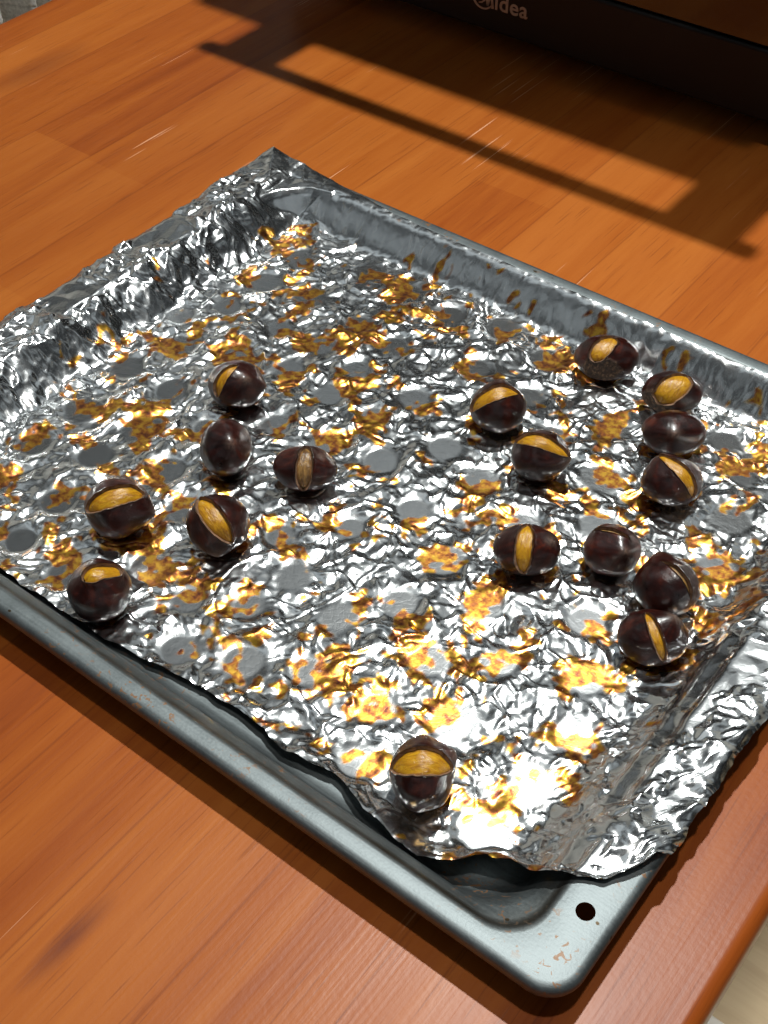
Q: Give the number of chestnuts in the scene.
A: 17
